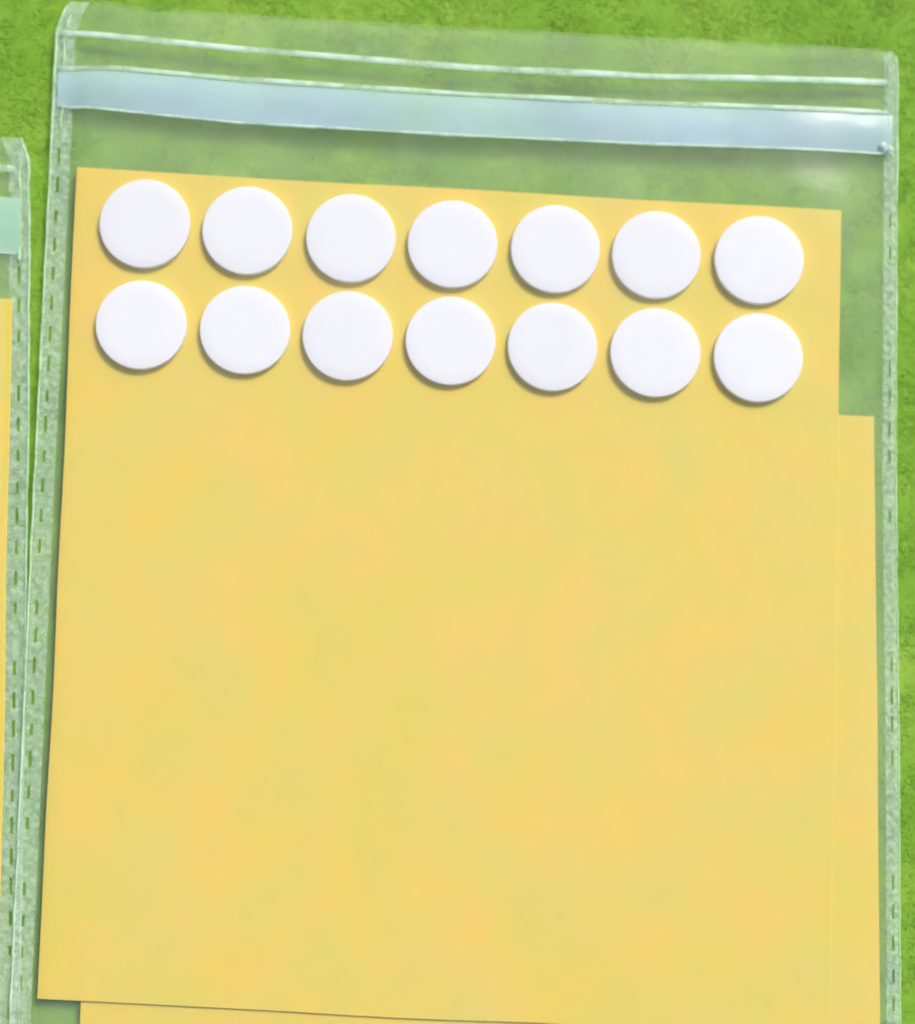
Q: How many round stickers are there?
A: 14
